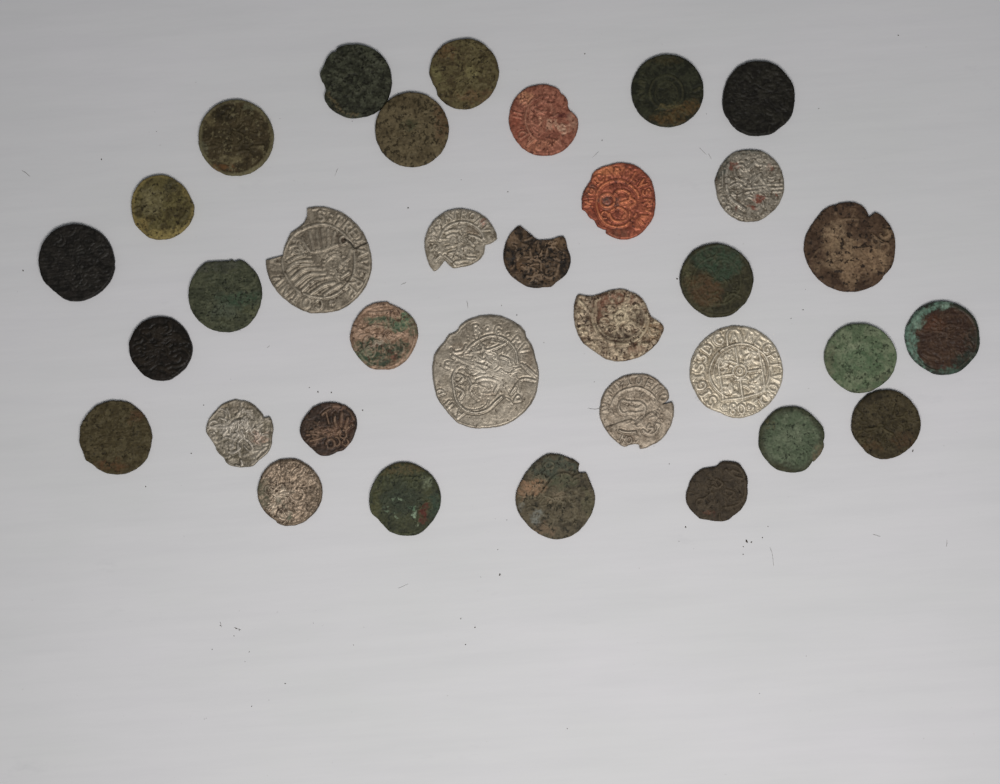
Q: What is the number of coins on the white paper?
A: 34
